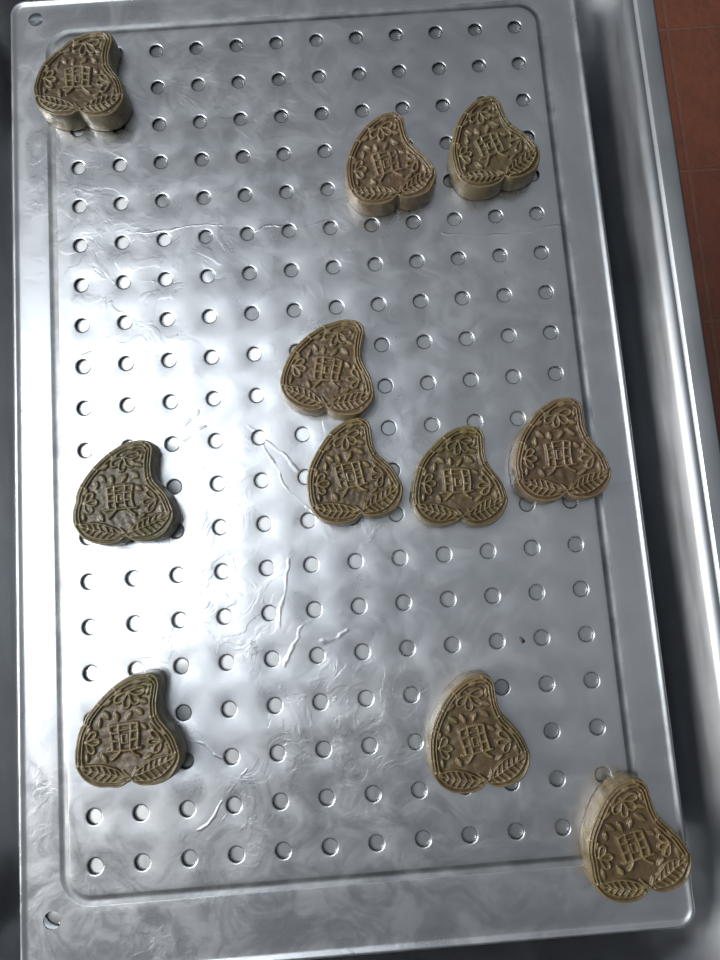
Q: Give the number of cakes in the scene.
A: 11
